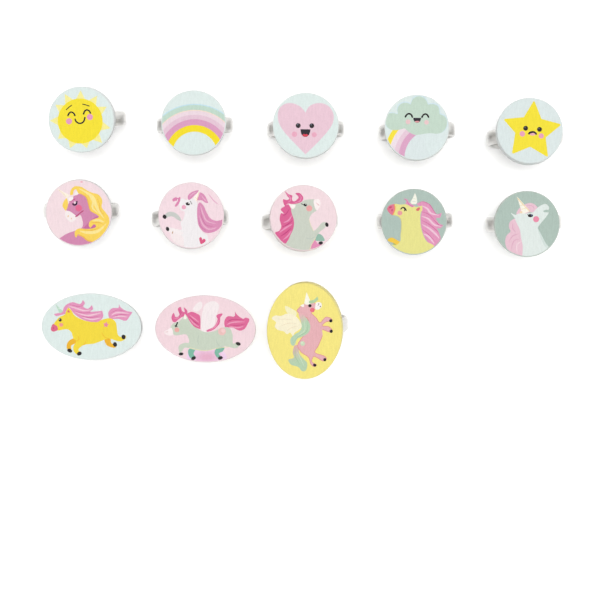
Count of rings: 13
